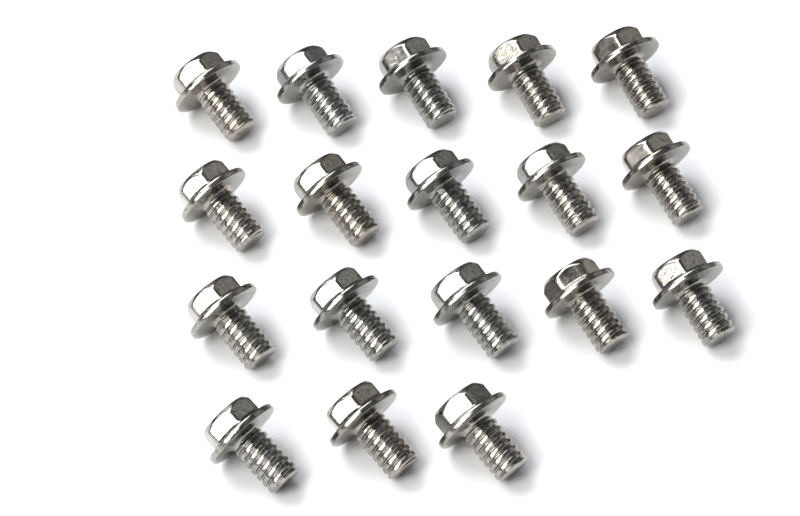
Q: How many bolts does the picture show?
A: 18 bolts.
